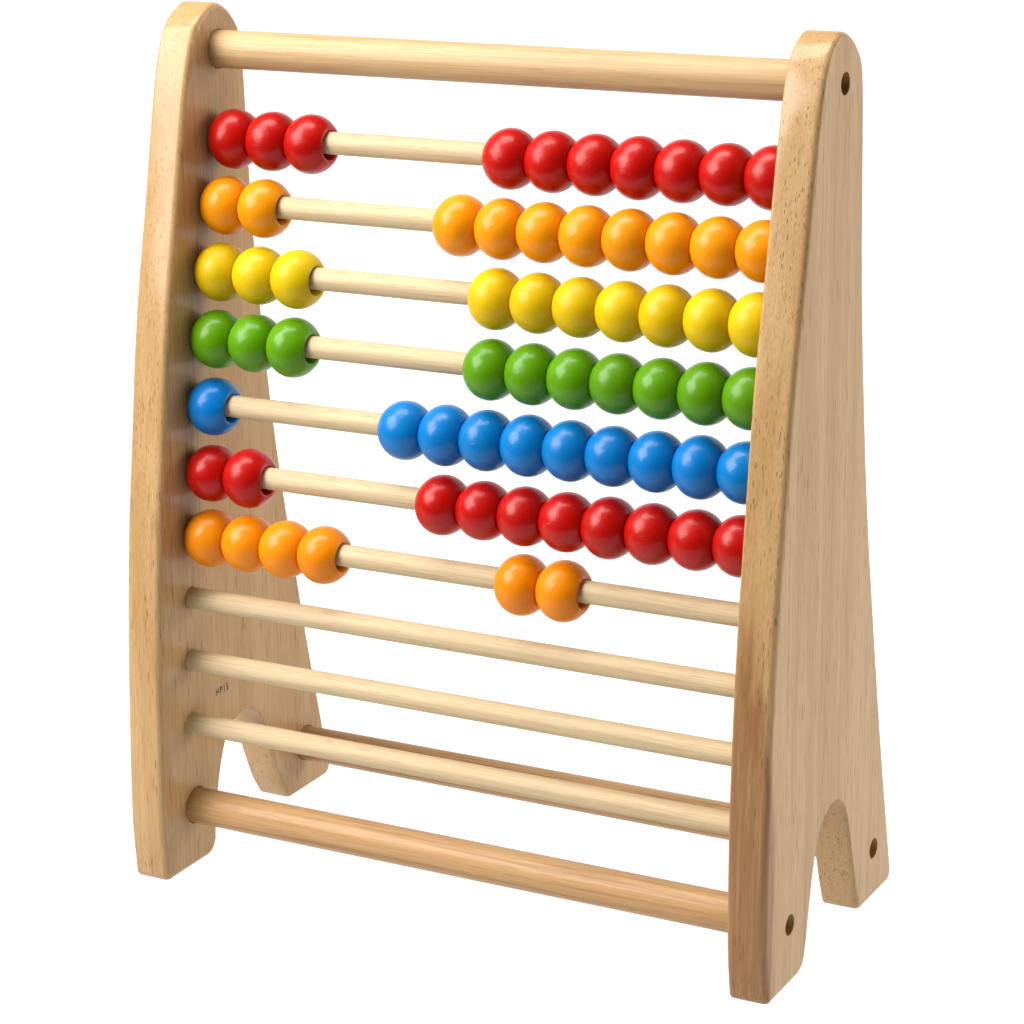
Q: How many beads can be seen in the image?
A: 66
